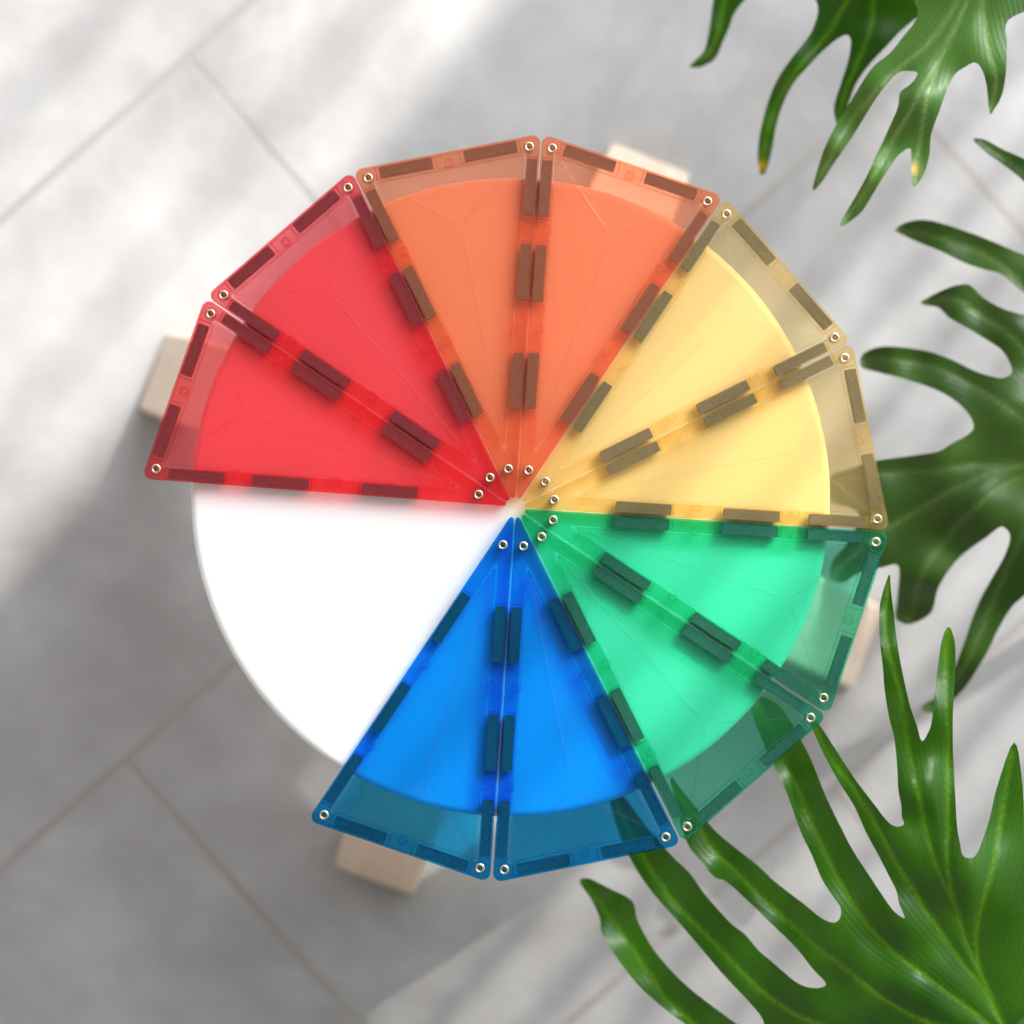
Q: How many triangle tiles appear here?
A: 10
